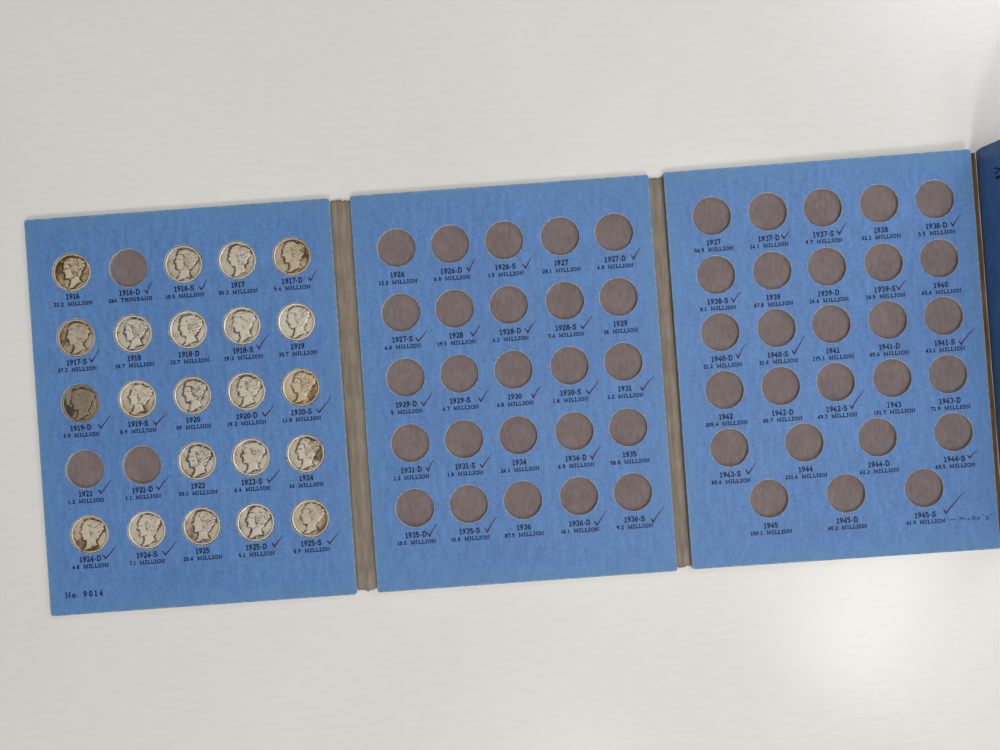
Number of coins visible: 22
